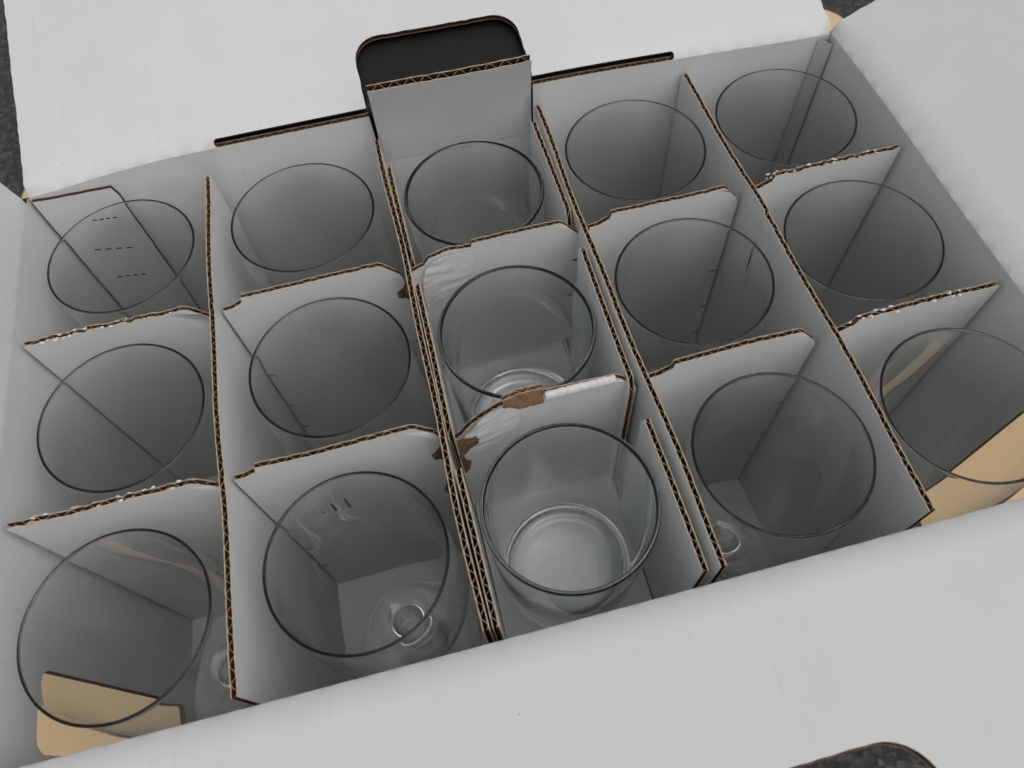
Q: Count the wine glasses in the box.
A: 12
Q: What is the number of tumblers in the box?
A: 3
